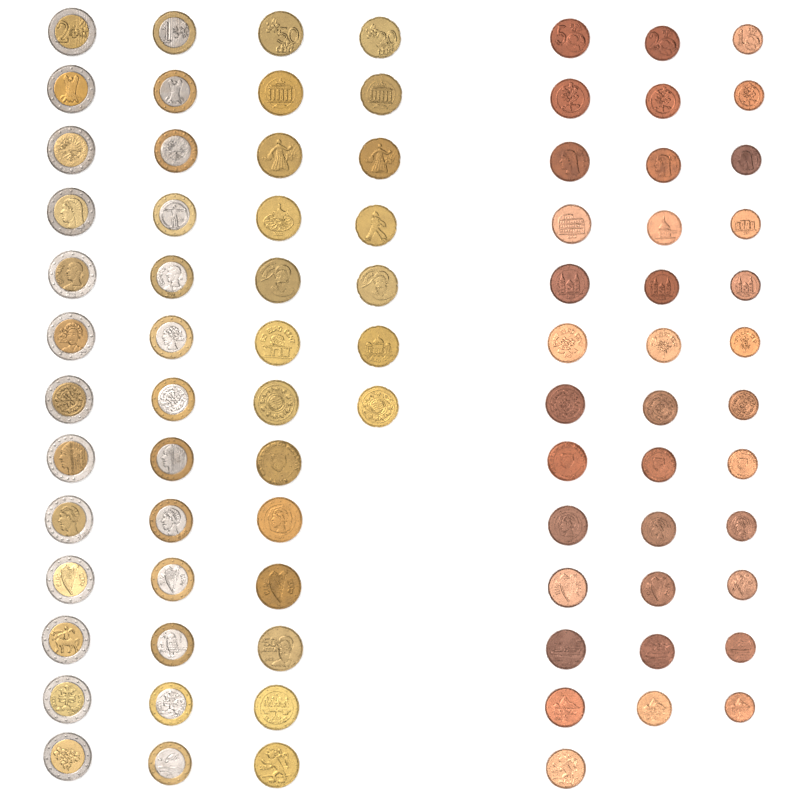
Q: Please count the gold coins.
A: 20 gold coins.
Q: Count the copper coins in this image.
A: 37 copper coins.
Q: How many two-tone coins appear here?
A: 26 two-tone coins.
